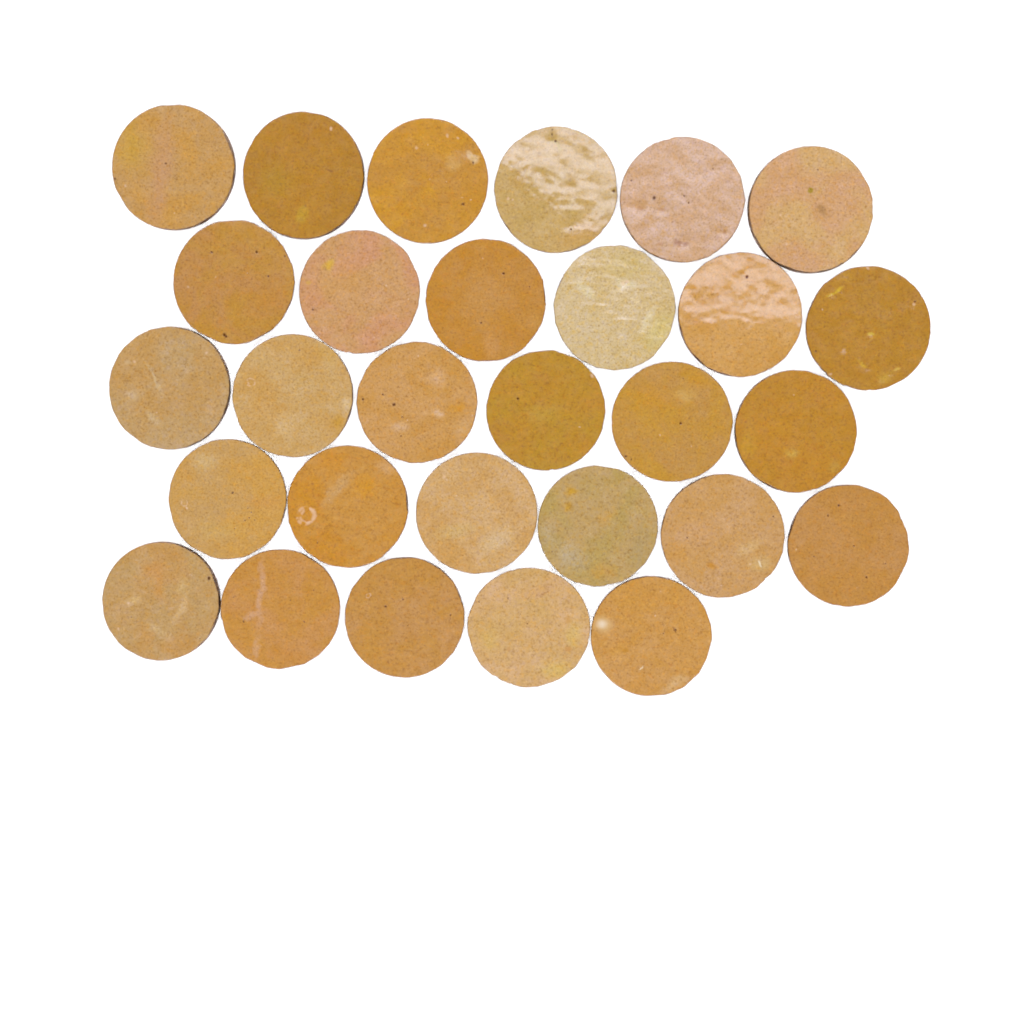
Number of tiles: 29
